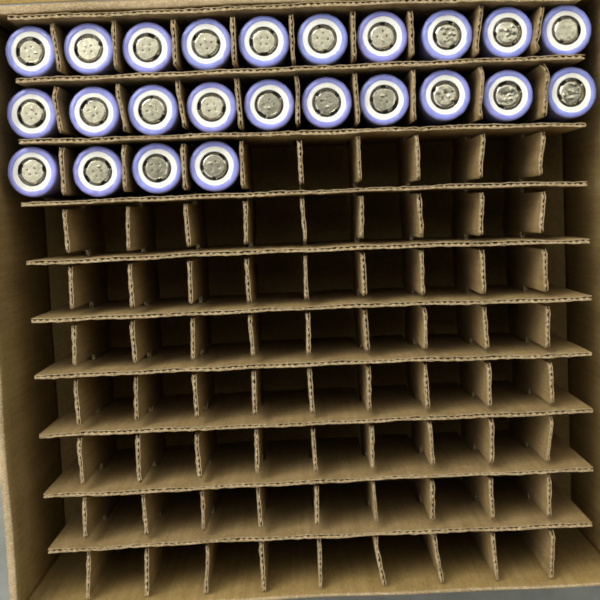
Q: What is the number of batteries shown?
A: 24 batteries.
